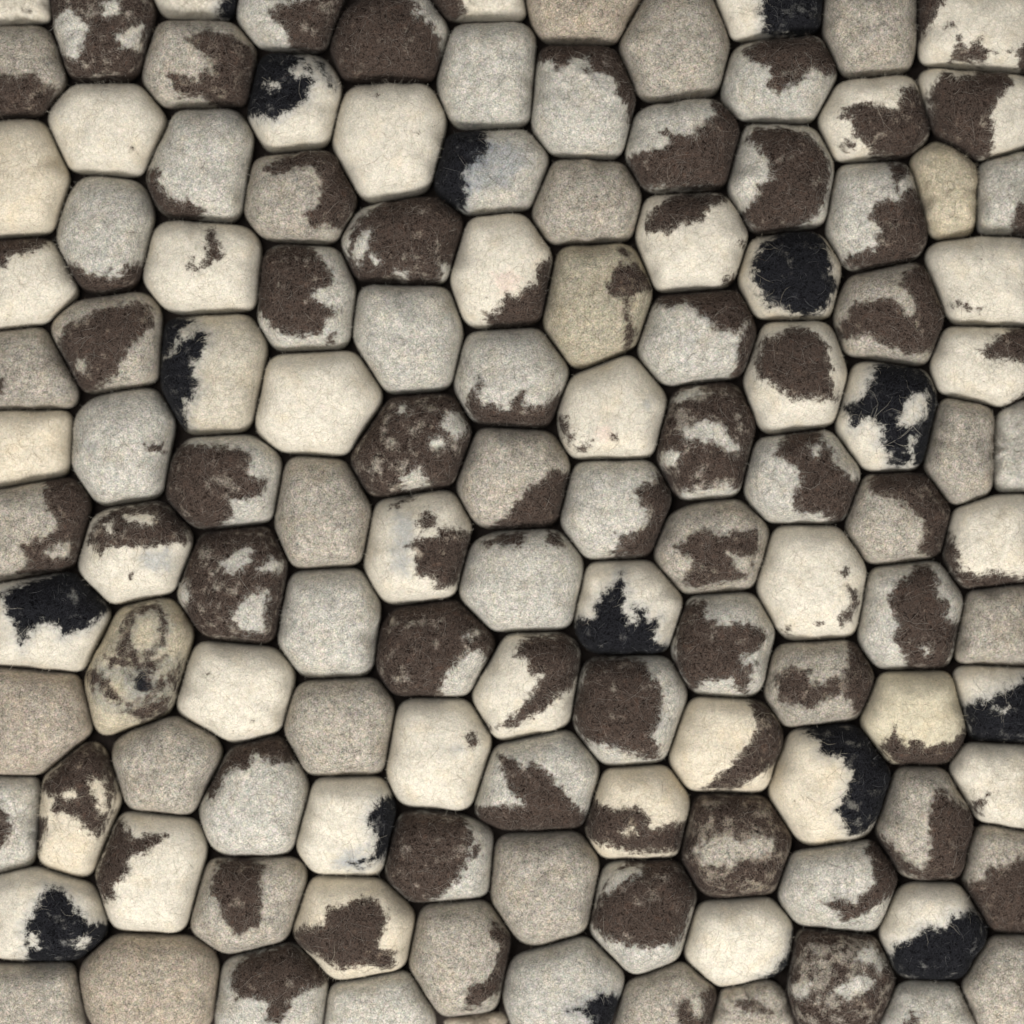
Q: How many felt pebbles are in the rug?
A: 125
